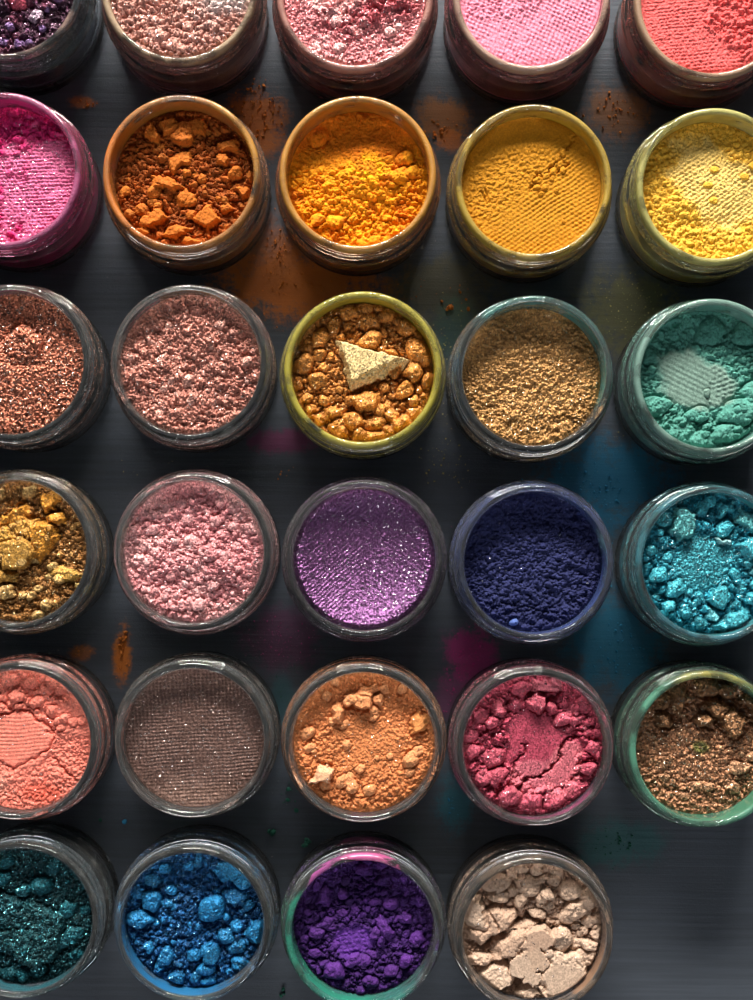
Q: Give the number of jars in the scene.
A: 29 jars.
